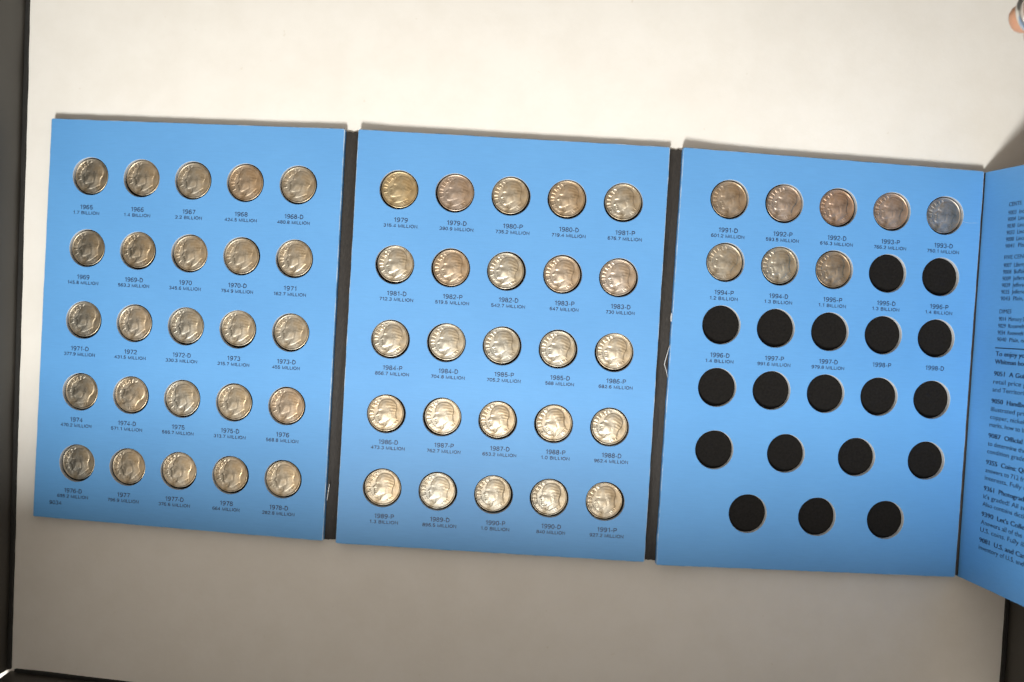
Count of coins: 58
